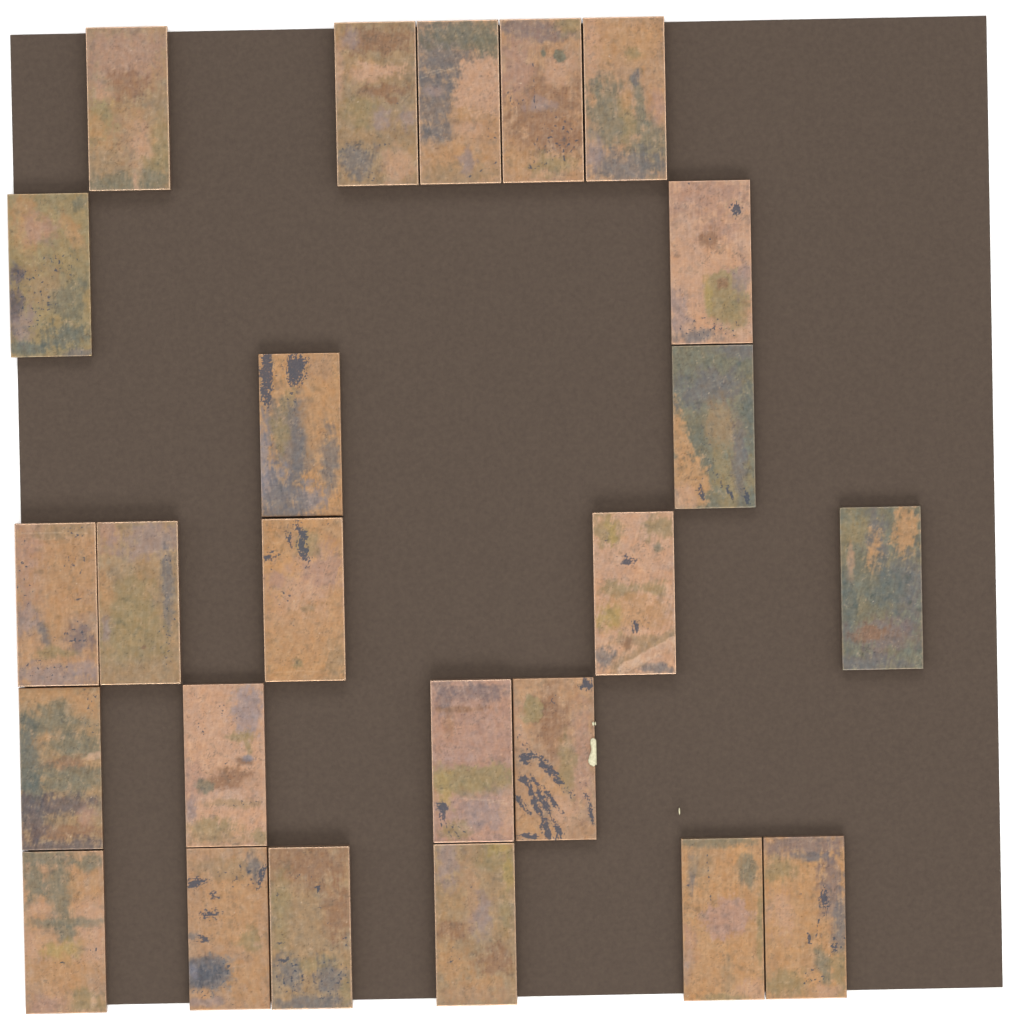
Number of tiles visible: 24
